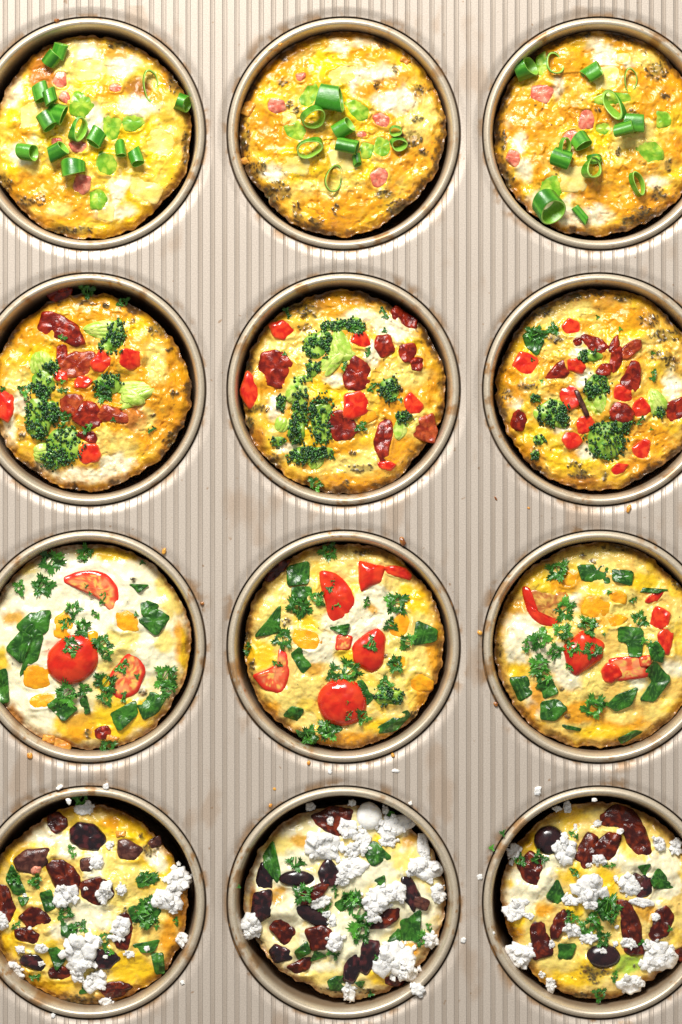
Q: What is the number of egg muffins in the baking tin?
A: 12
